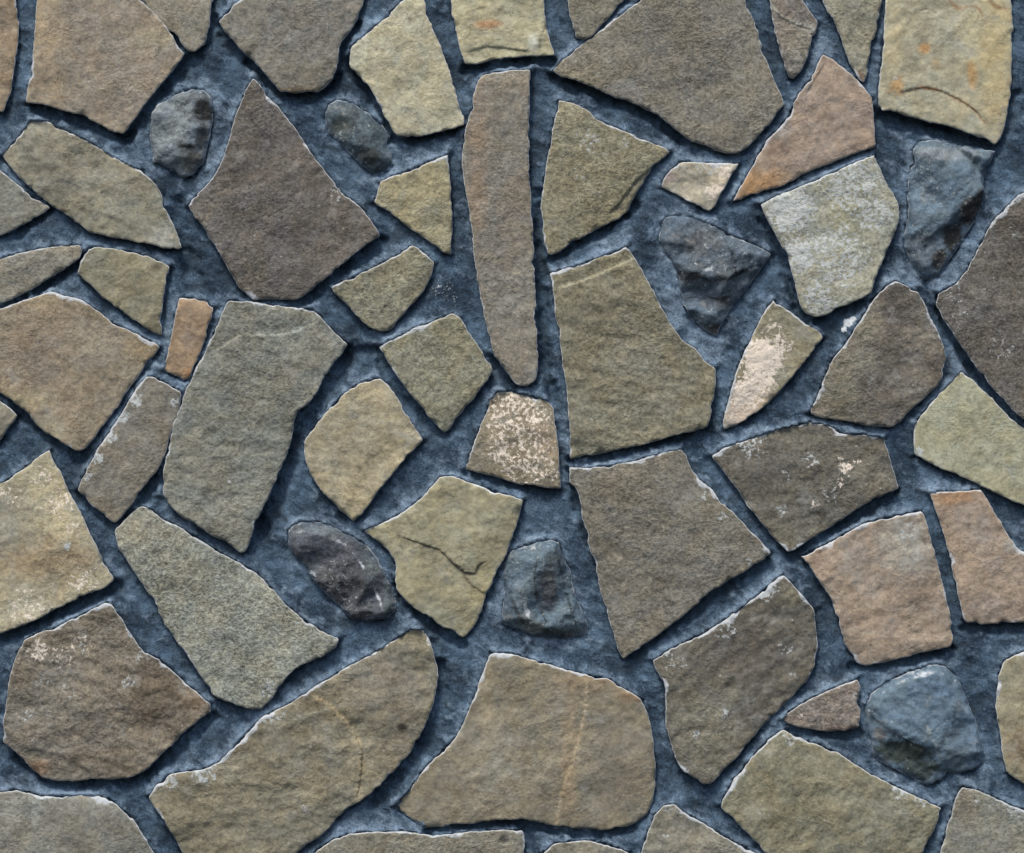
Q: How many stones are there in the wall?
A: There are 62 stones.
